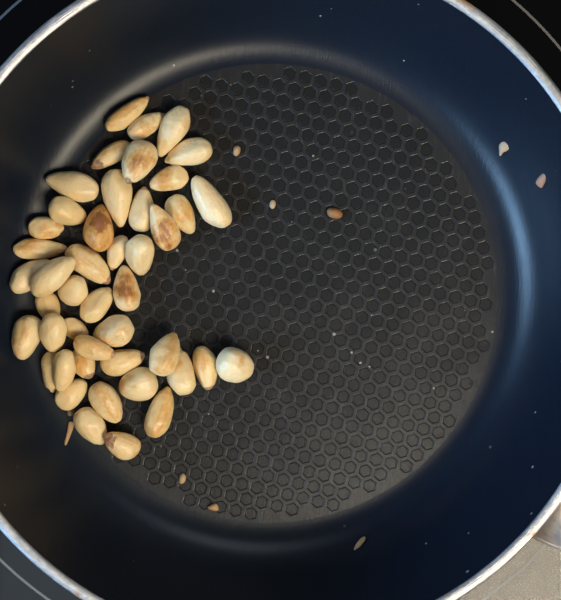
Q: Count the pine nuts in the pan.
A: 45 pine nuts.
